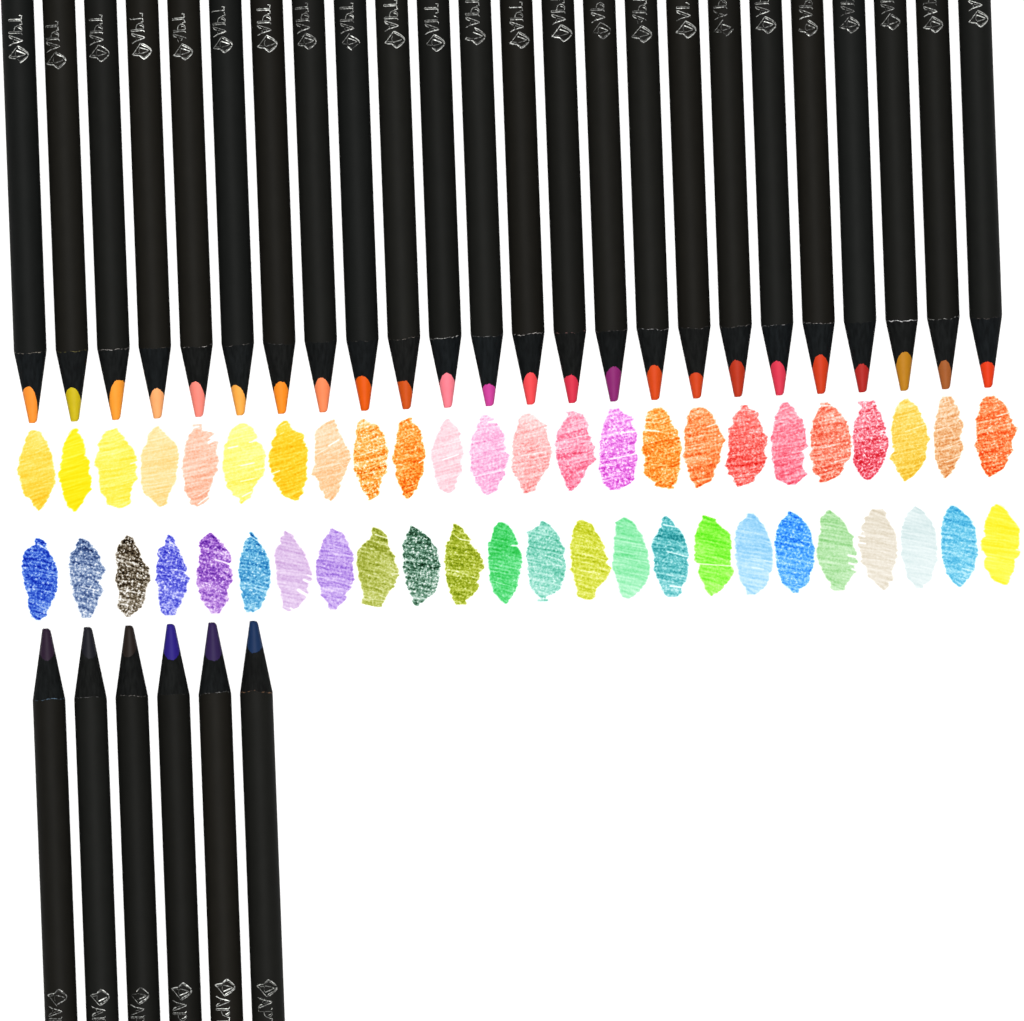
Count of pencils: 30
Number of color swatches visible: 48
